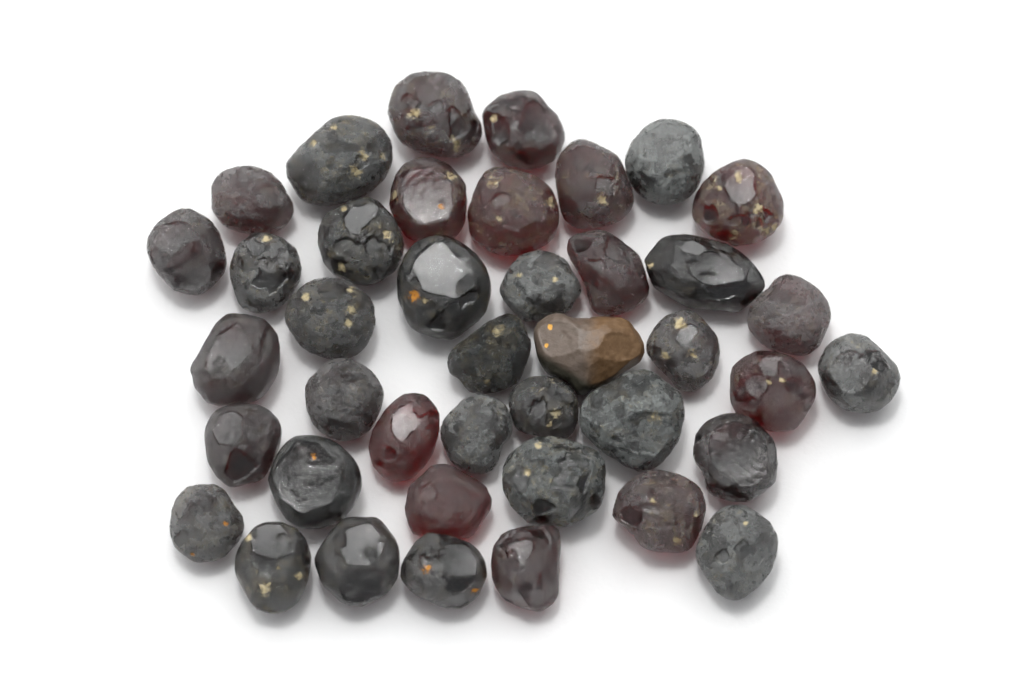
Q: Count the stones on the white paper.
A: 41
